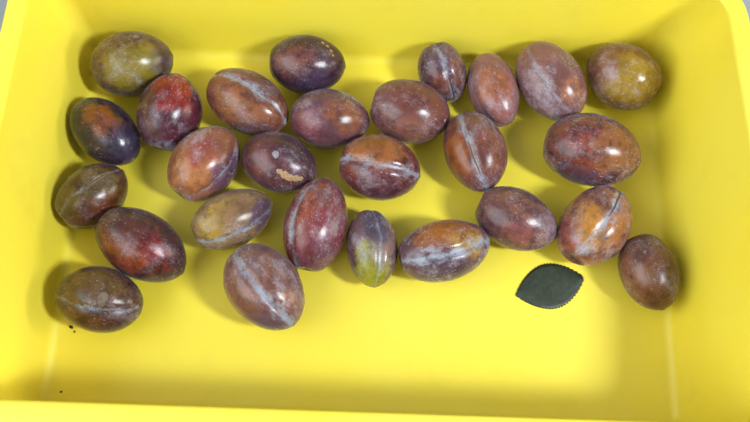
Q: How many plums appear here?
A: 27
